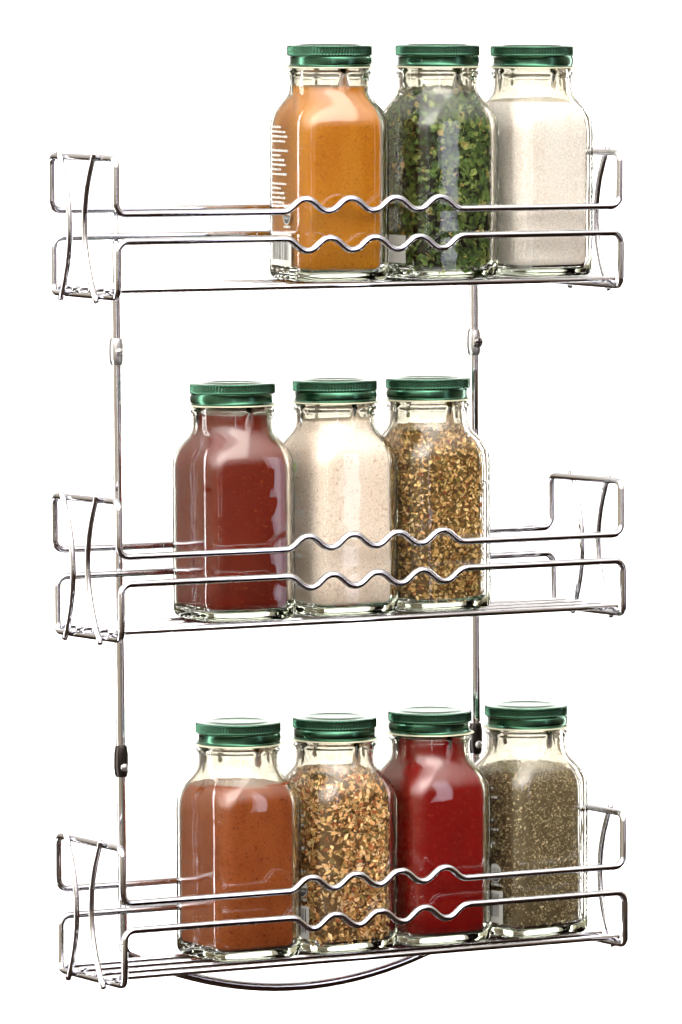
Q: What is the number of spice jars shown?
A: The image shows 10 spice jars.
